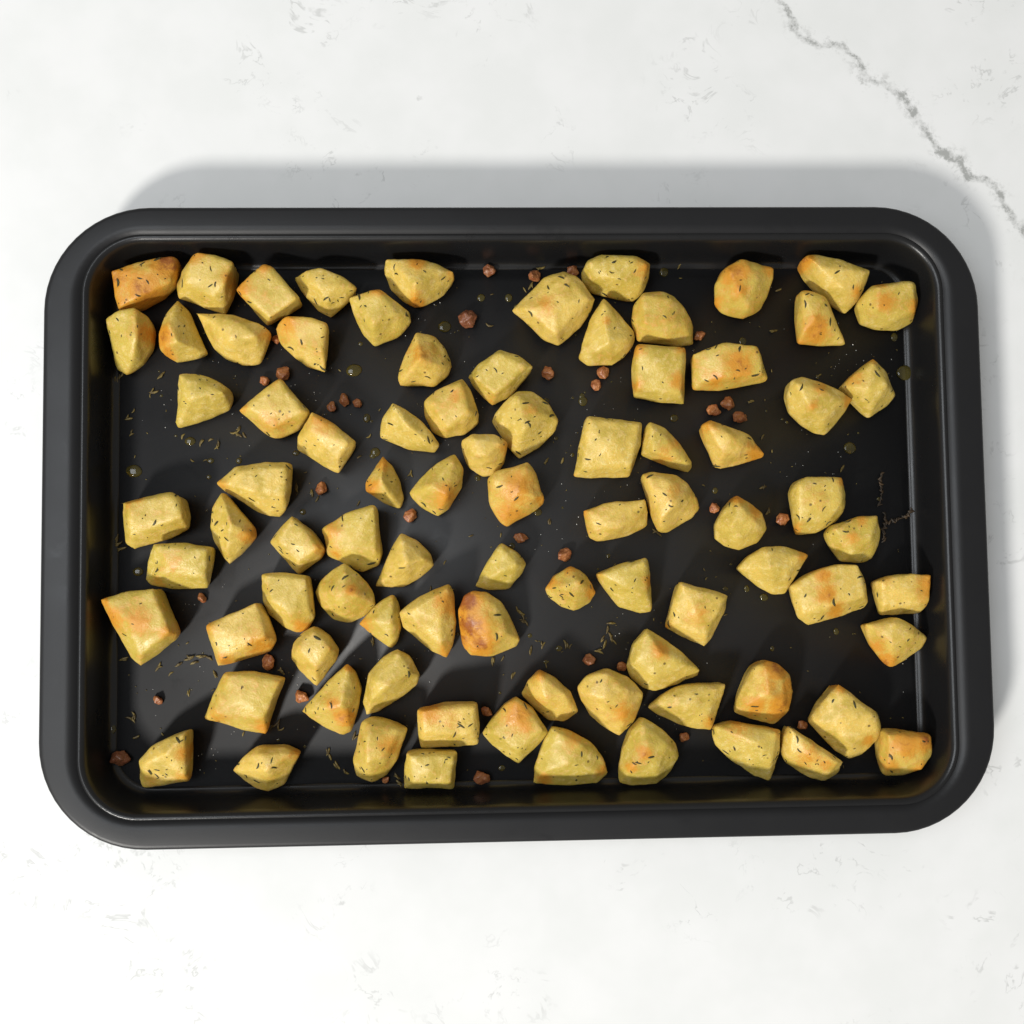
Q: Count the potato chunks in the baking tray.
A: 85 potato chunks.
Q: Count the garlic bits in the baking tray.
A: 35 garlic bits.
